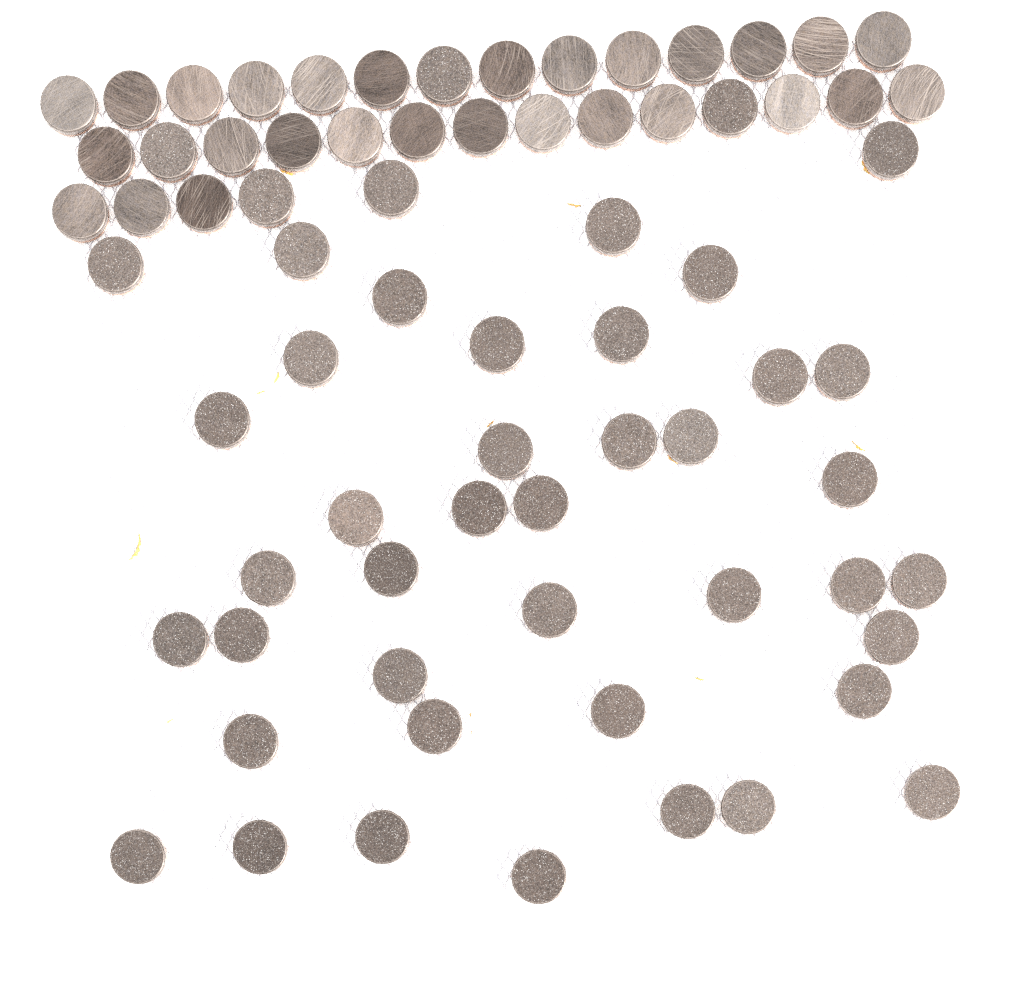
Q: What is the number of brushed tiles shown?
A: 28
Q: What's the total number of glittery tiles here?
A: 45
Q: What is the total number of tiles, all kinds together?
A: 73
